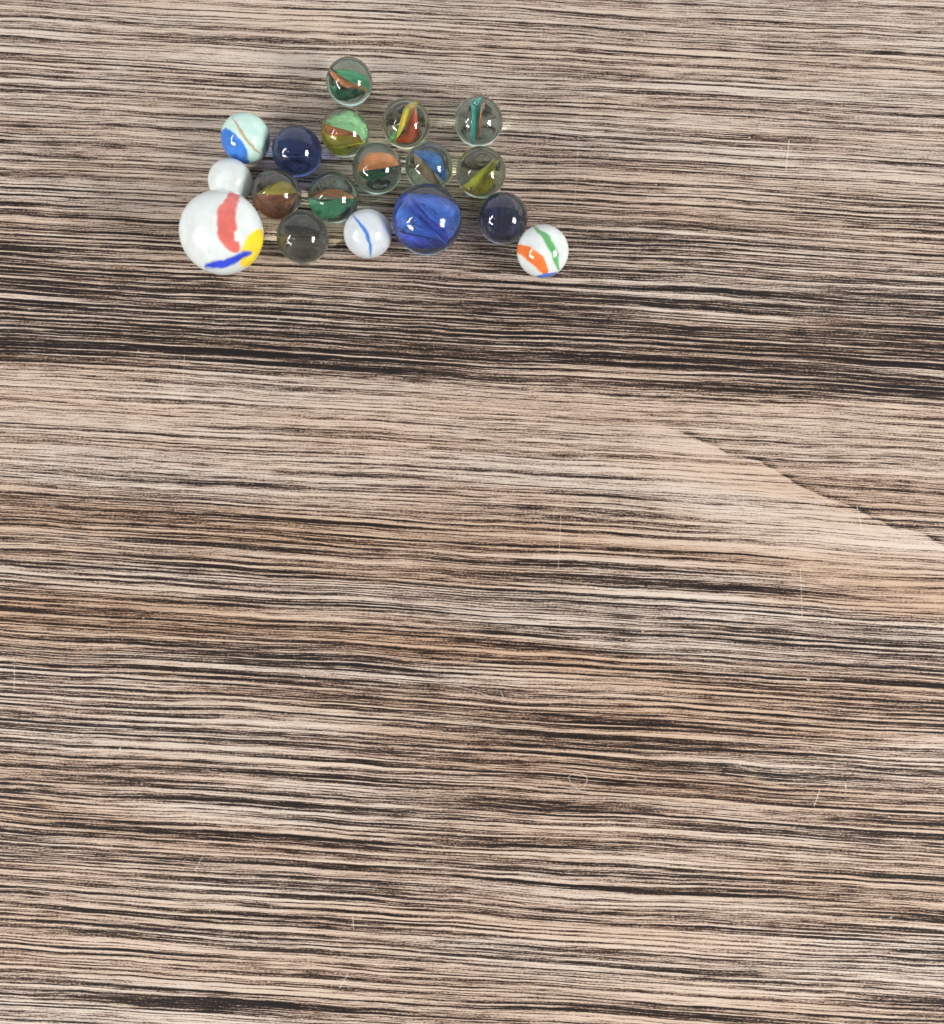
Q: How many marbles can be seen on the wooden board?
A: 18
